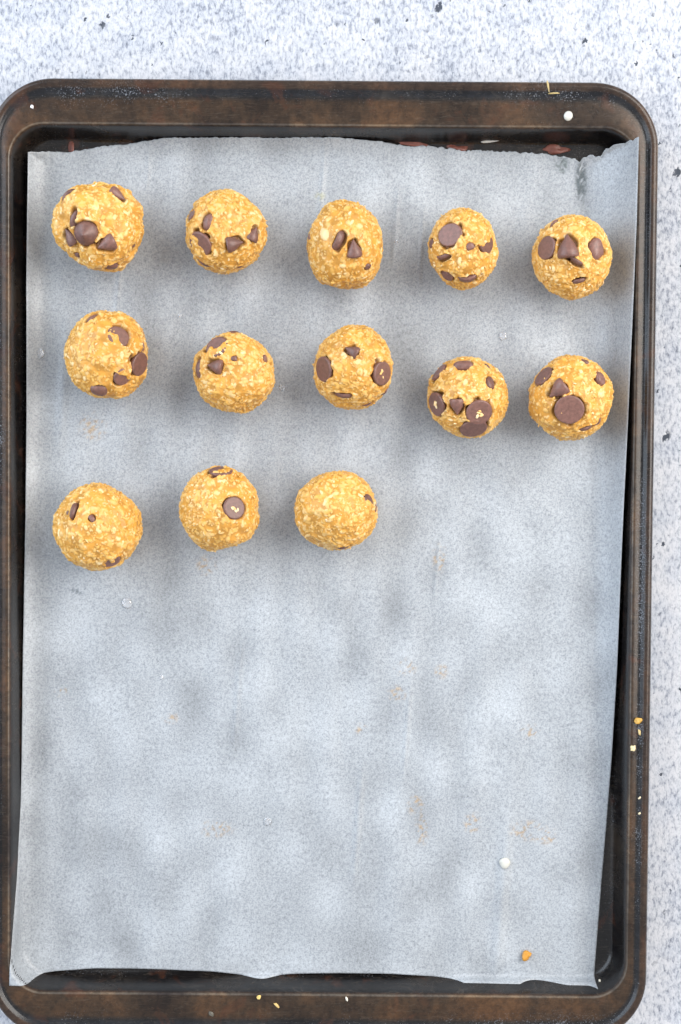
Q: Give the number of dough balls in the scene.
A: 13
